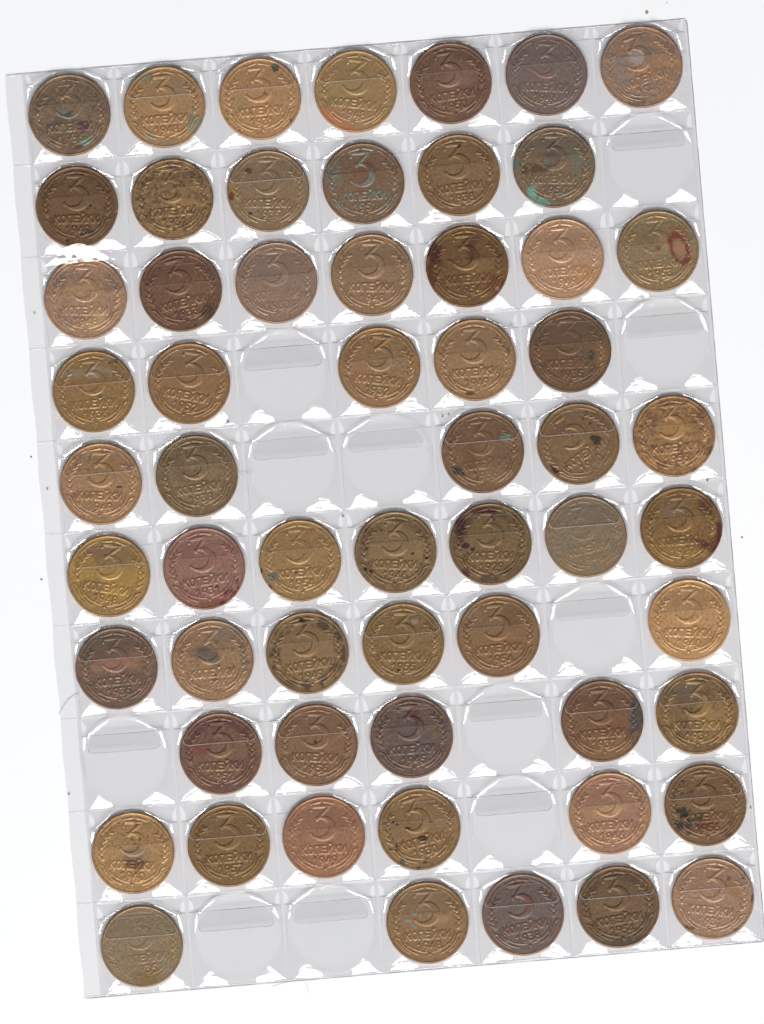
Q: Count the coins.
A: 59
